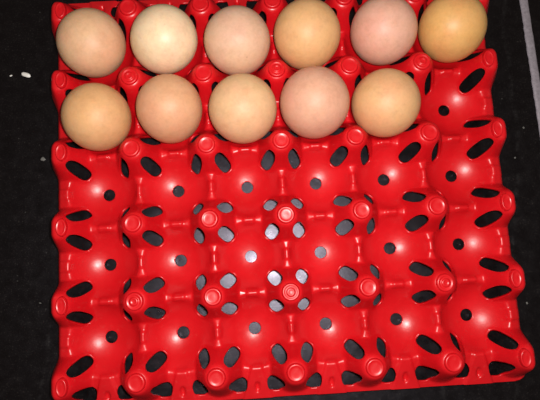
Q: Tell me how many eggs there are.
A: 11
